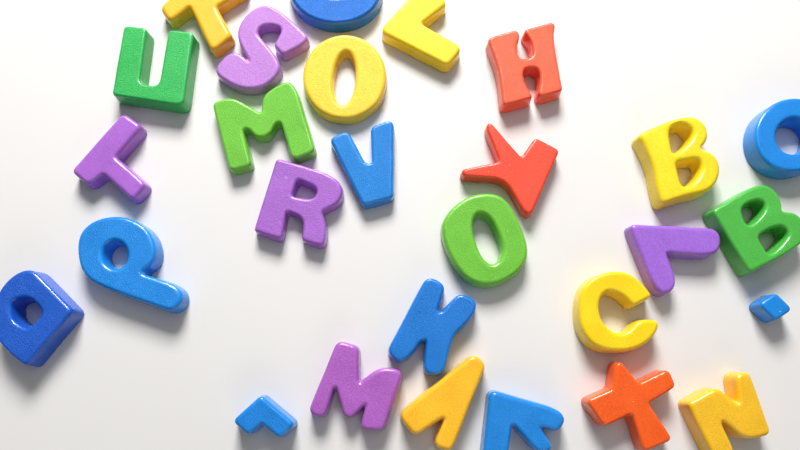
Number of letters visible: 28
